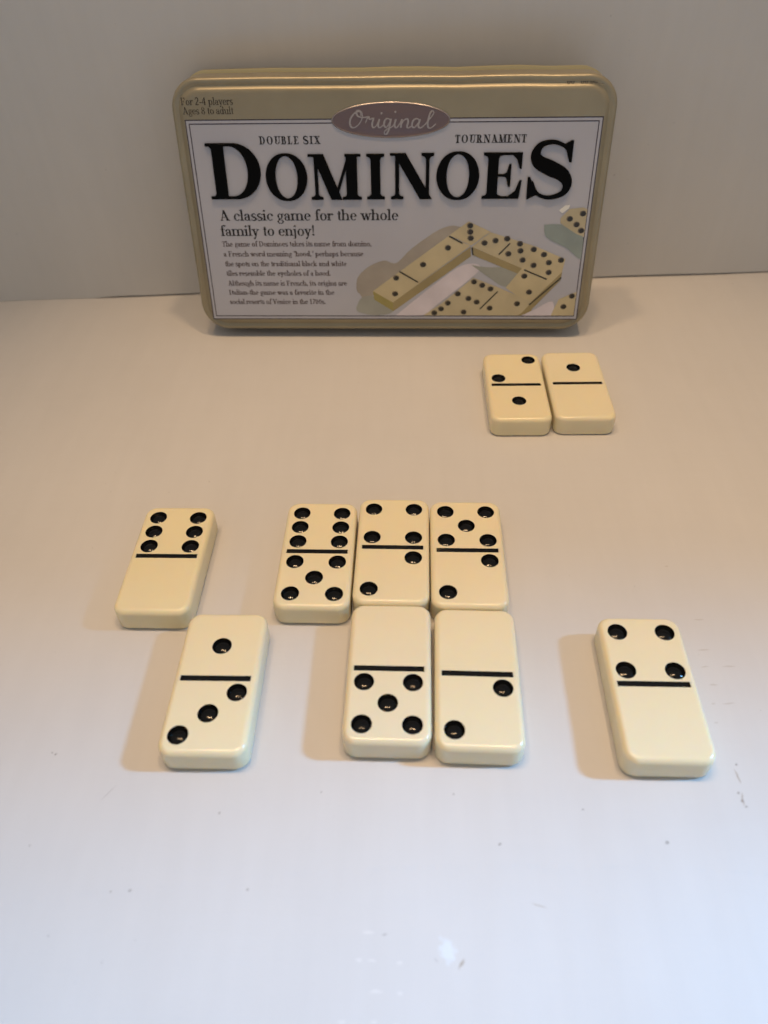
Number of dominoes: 10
